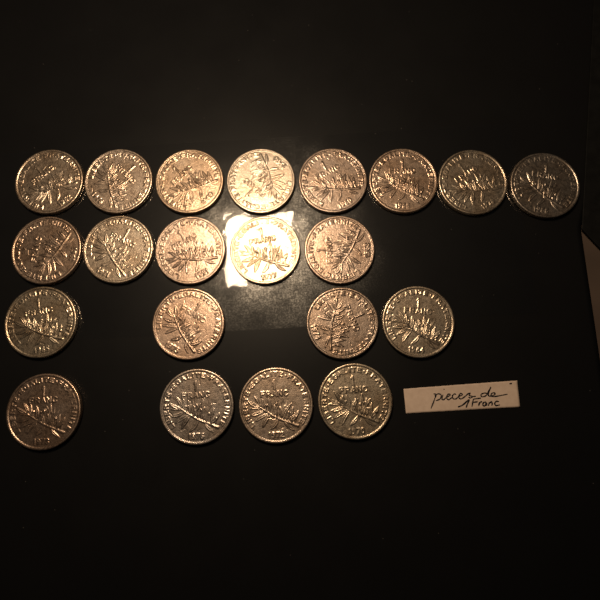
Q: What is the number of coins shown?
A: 21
